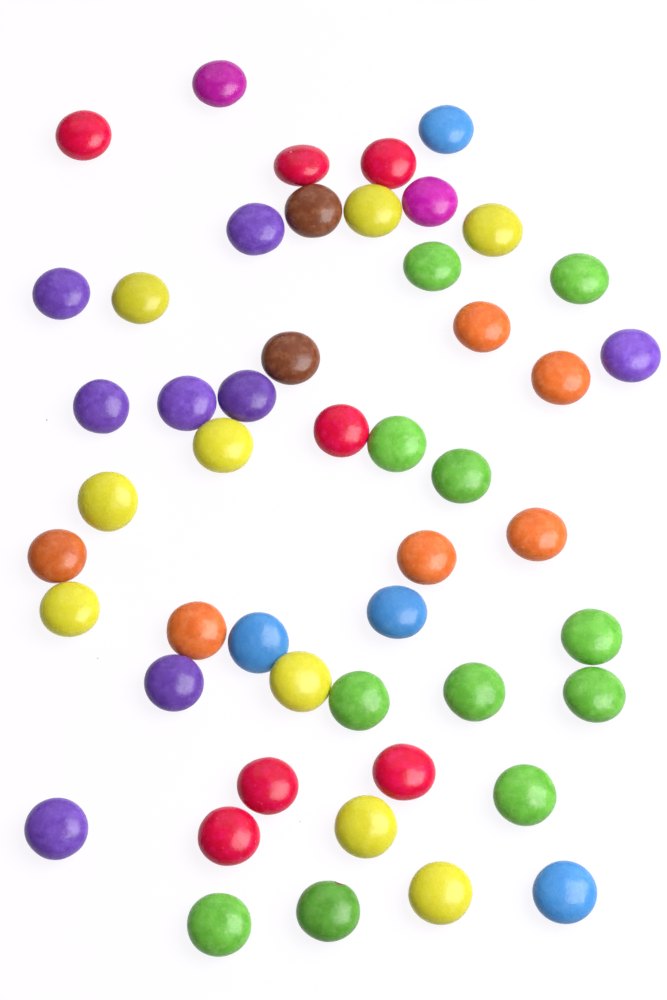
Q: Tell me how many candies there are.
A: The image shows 49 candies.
